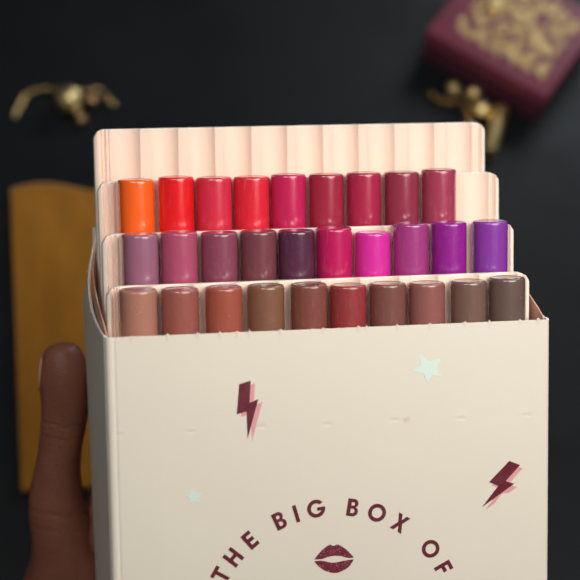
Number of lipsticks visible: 29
